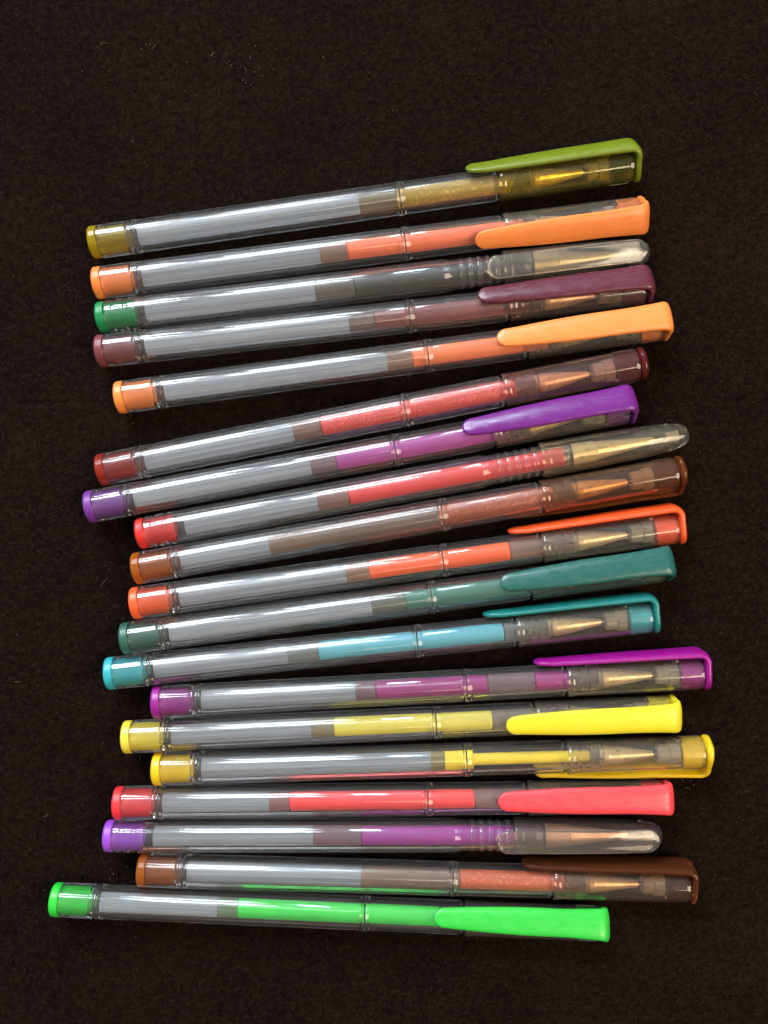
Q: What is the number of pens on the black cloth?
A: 19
